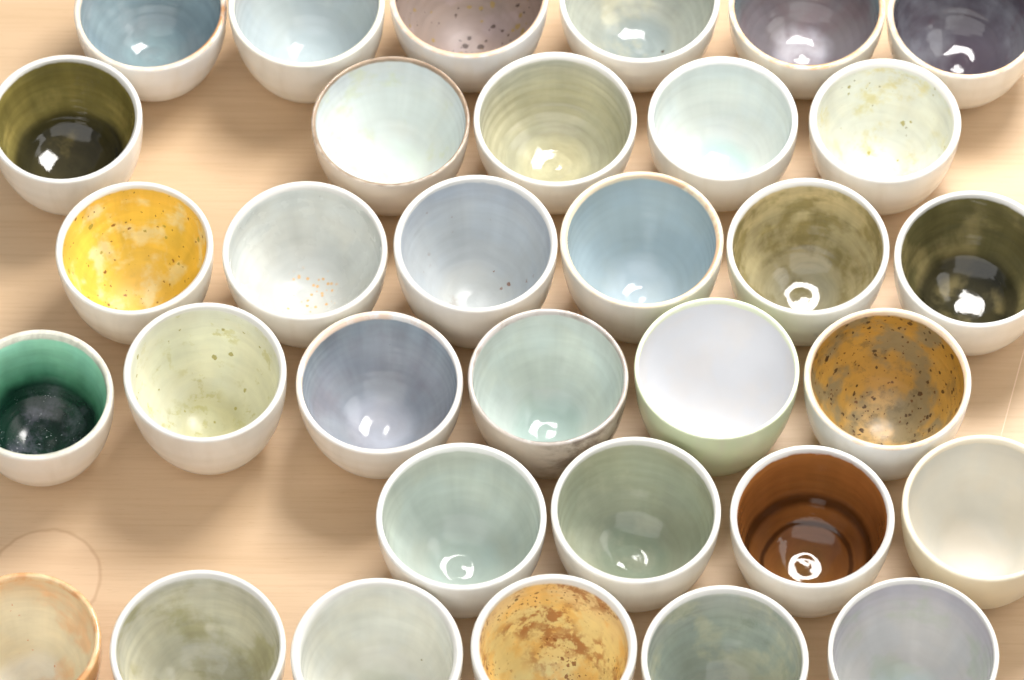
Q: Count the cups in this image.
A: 33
